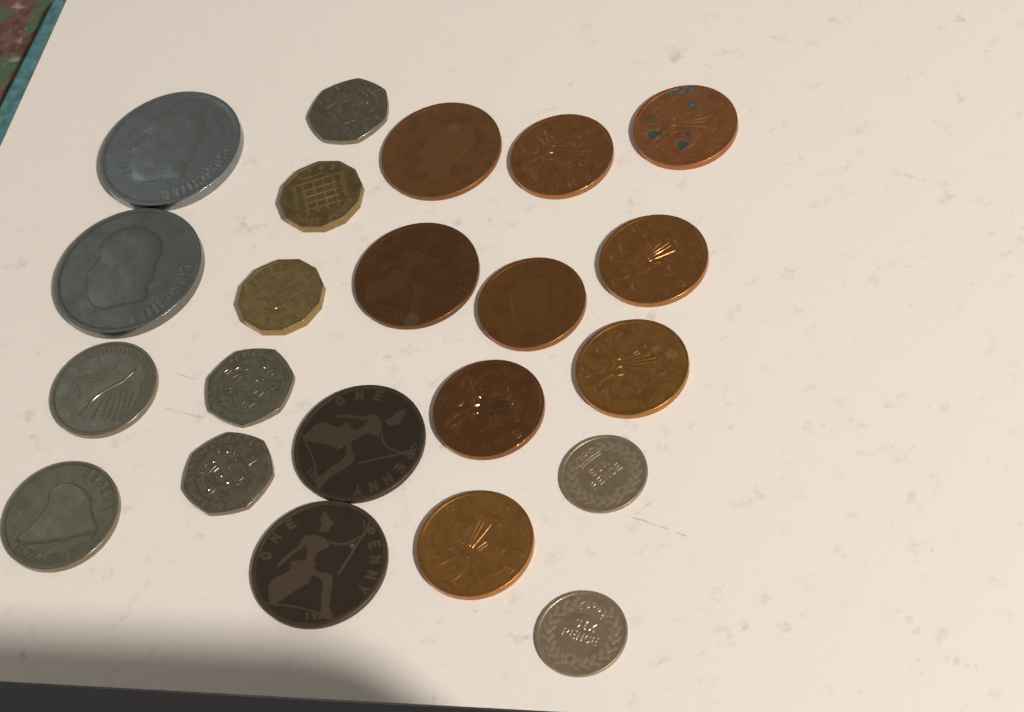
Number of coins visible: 22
